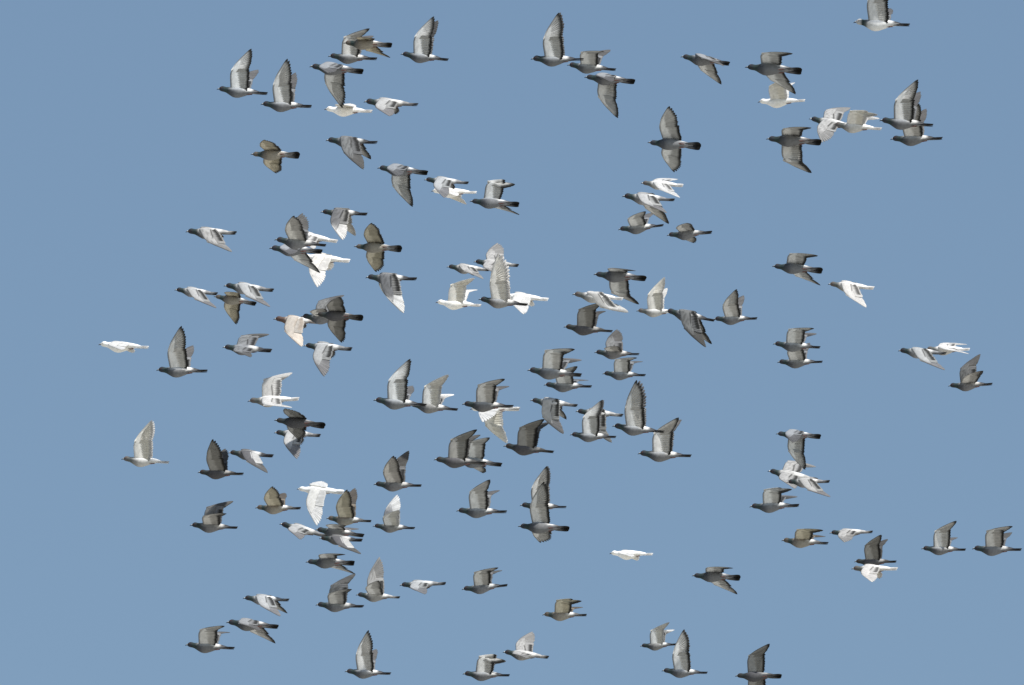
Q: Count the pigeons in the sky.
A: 128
